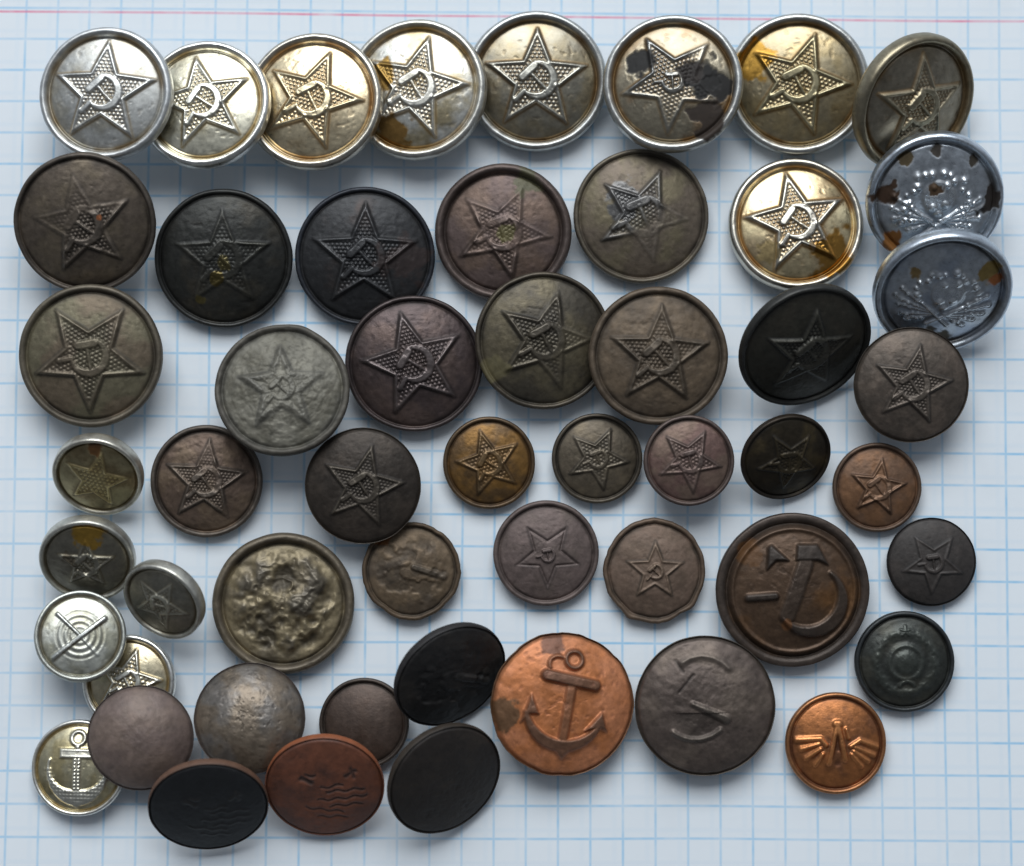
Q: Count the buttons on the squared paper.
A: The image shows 53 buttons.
